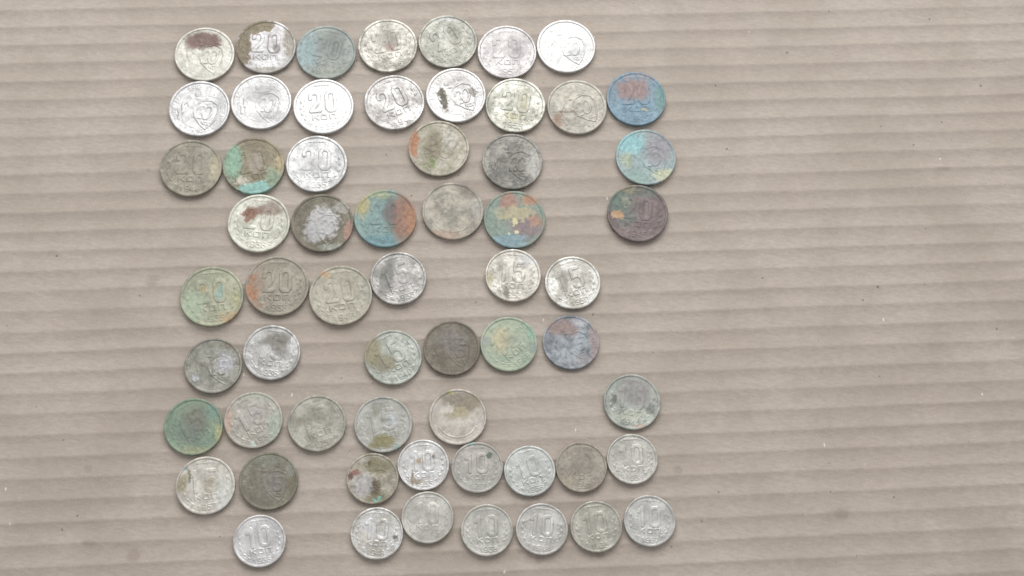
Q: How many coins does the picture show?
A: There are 60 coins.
